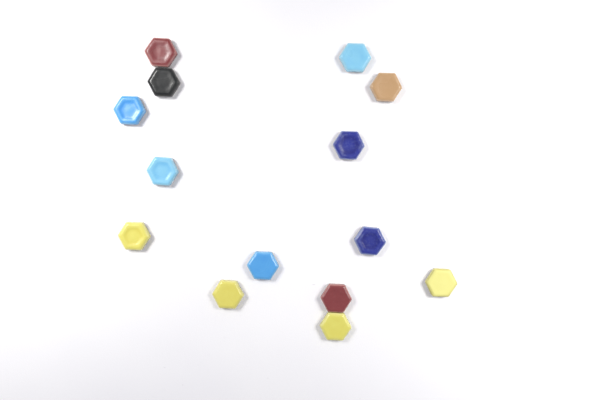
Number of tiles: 14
